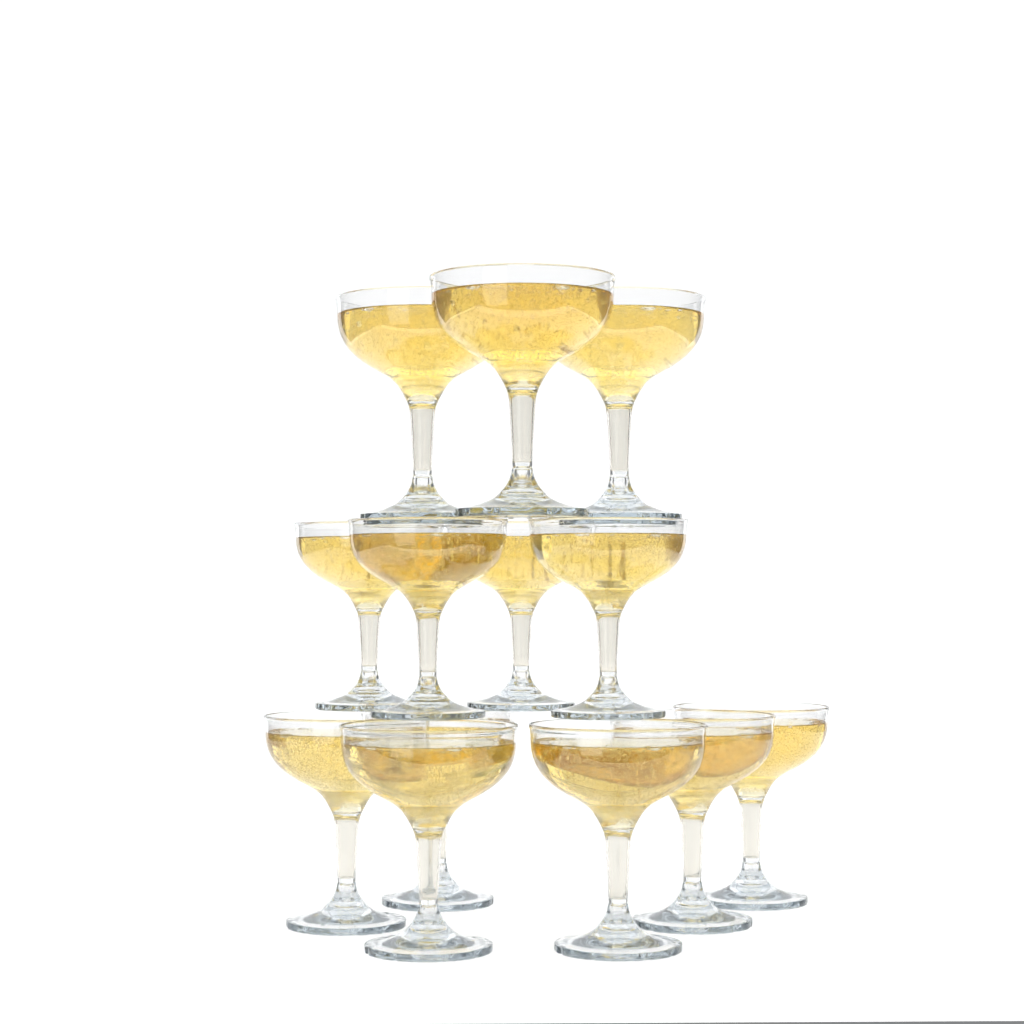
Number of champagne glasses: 13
